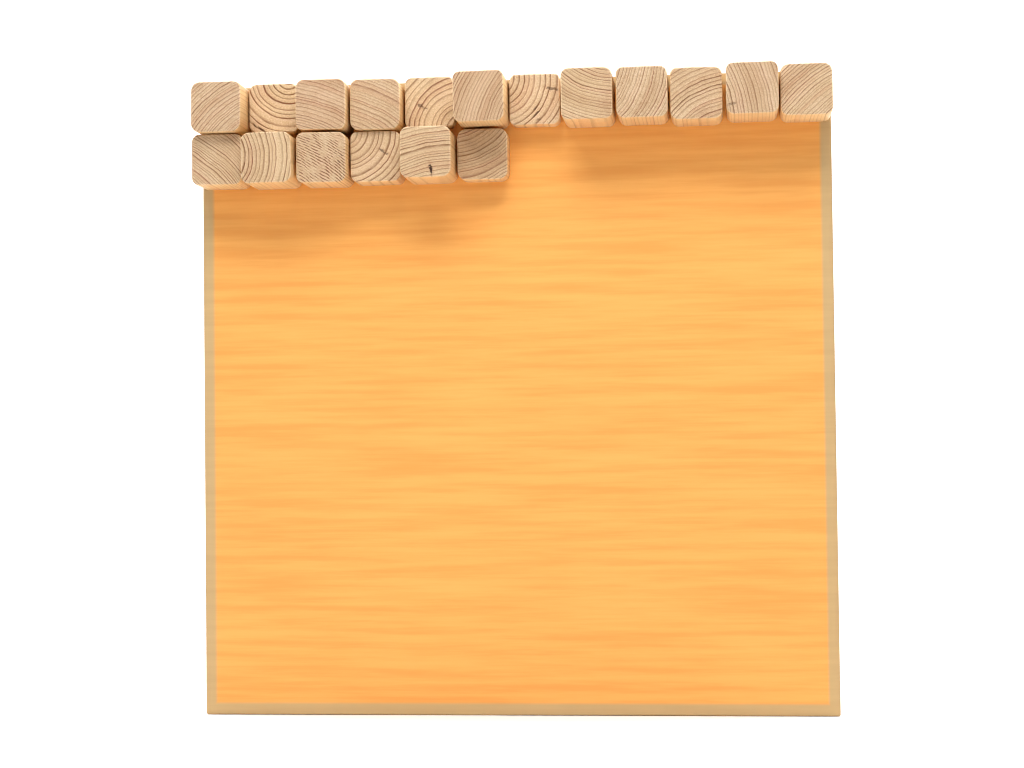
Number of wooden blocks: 18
